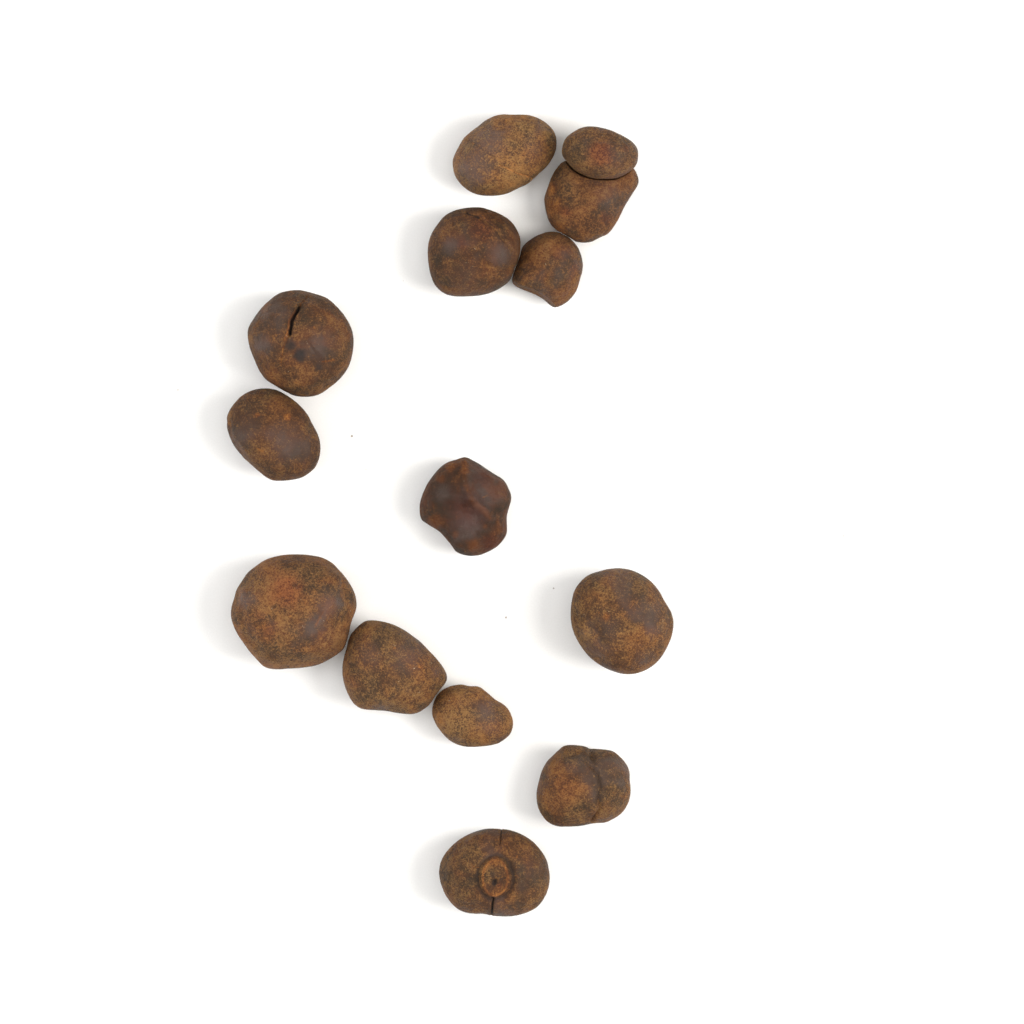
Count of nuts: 14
